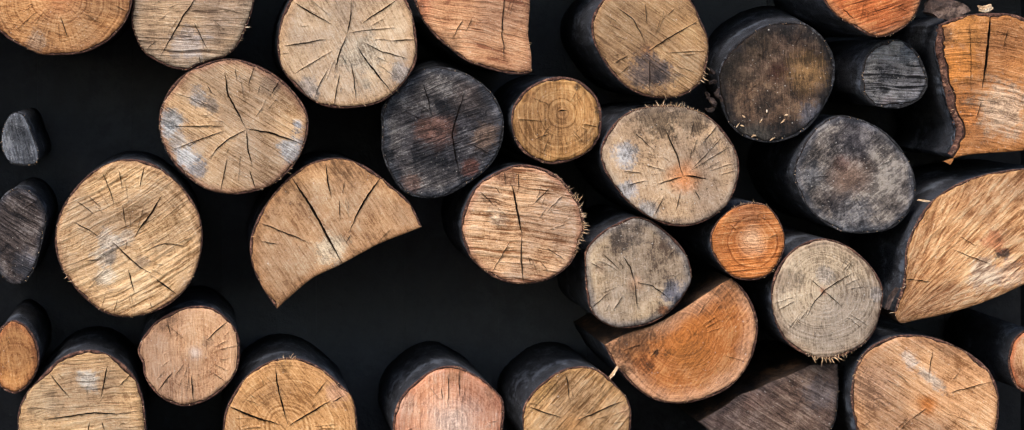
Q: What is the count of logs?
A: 33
